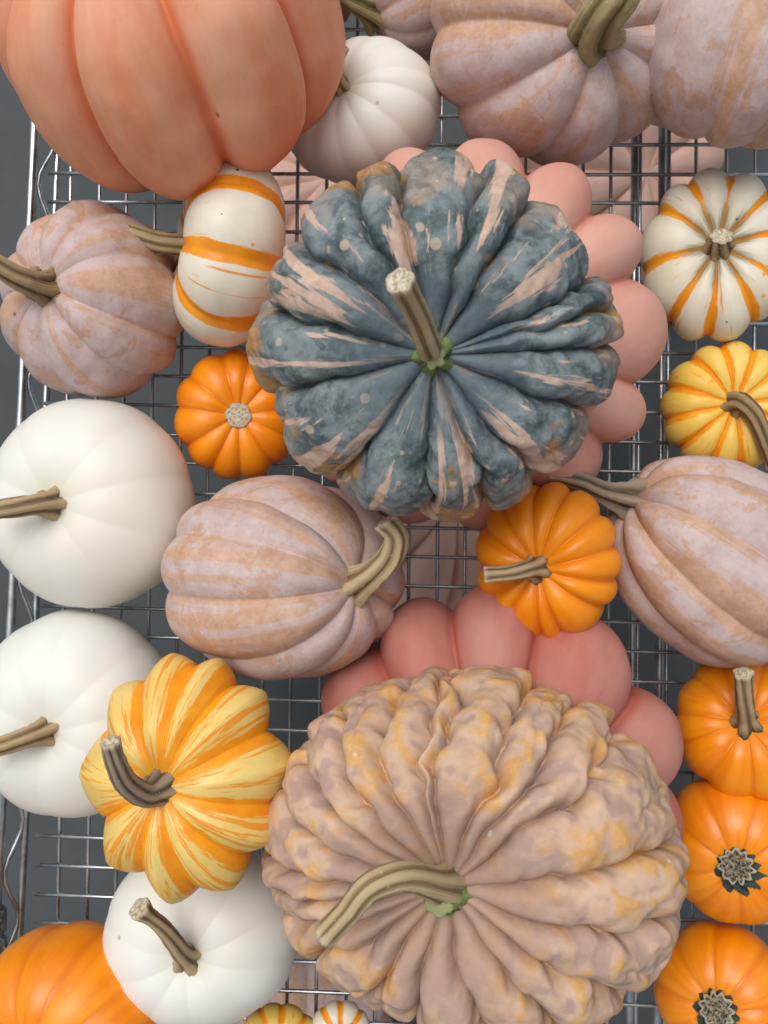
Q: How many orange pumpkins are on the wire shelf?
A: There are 6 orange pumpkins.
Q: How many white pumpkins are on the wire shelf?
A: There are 4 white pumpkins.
